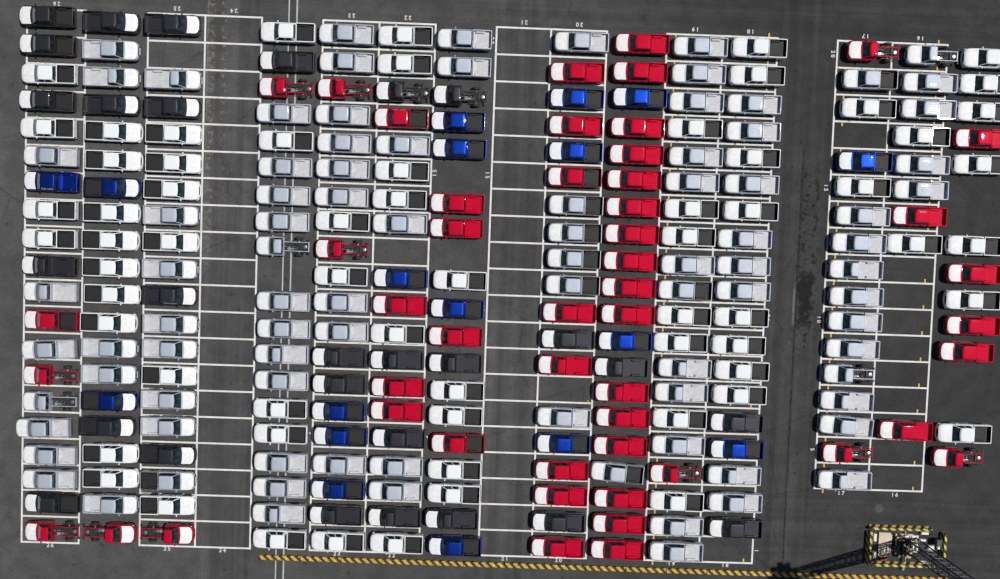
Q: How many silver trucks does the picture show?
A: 90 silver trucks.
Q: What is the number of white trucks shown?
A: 64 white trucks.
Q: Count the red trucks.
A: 50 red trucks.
